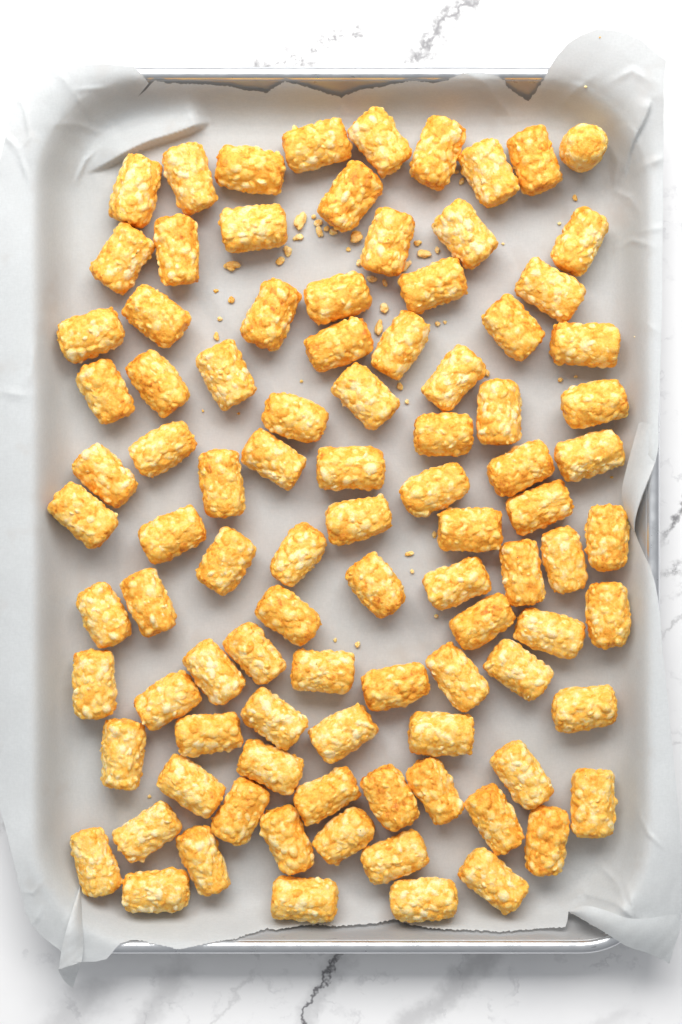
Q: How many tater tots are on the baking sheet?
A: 95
